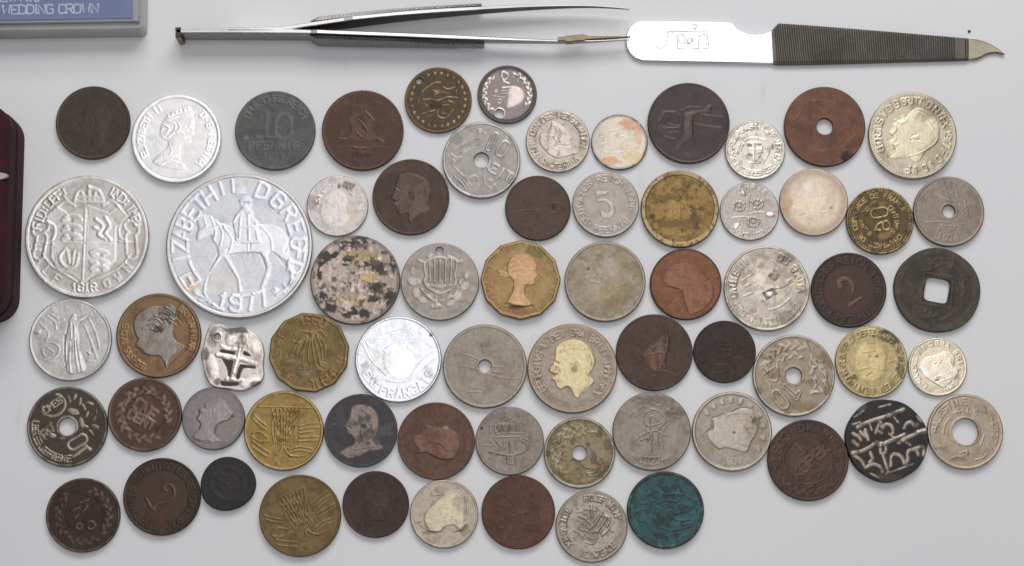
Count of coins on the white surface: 66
